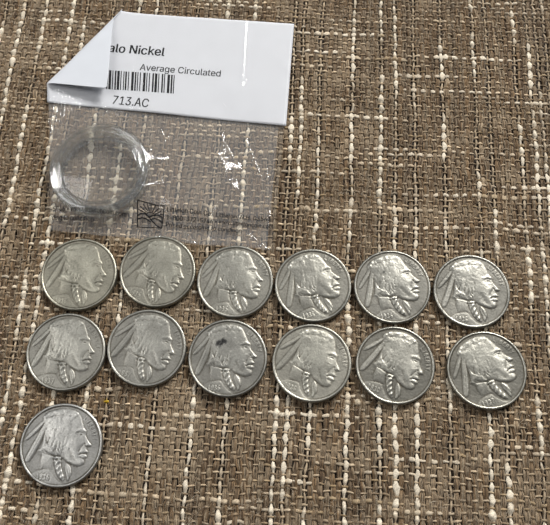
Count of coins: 13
